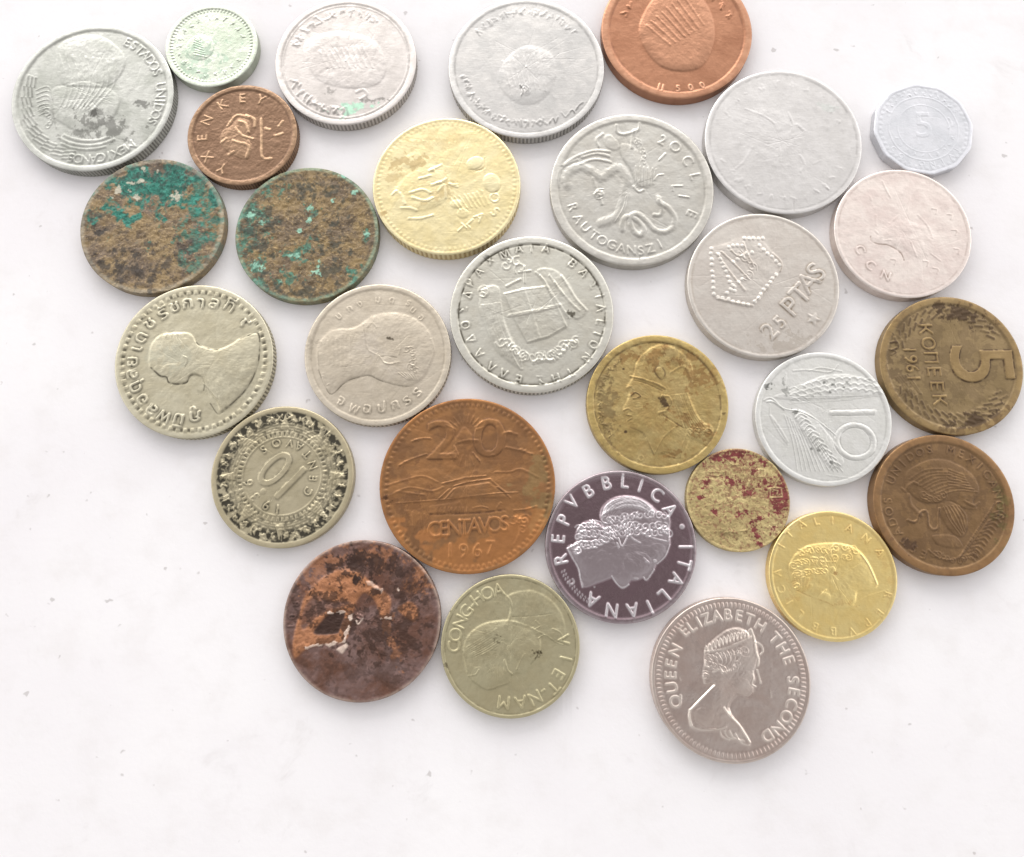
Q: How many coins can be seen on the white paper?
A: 29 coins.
